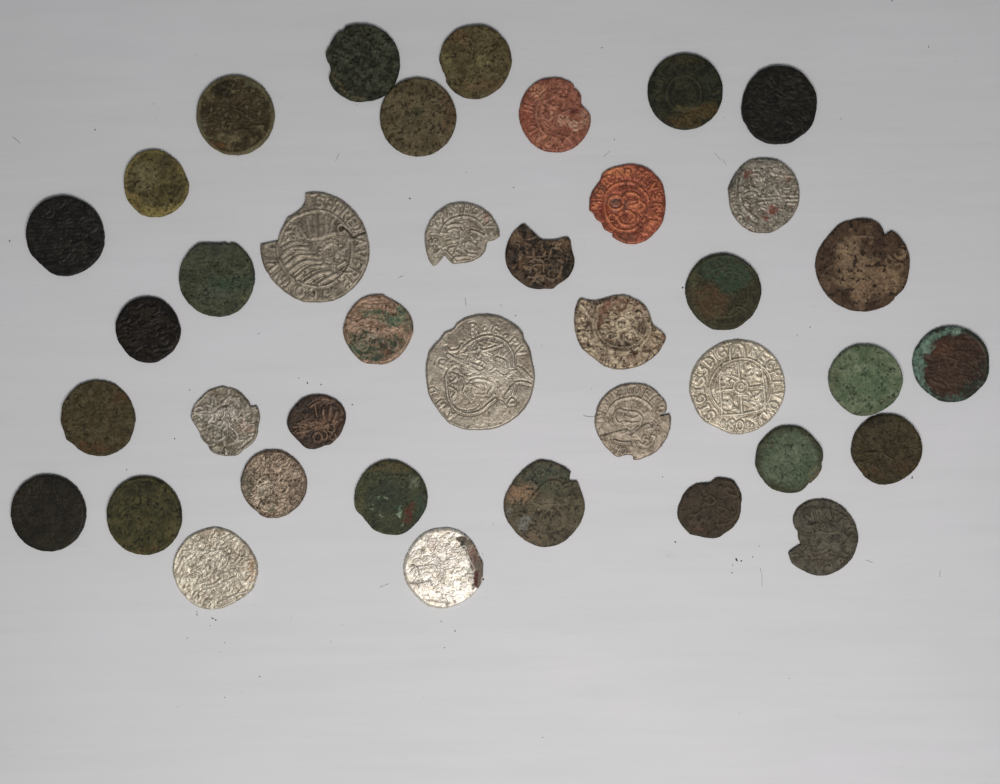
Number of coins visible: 39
